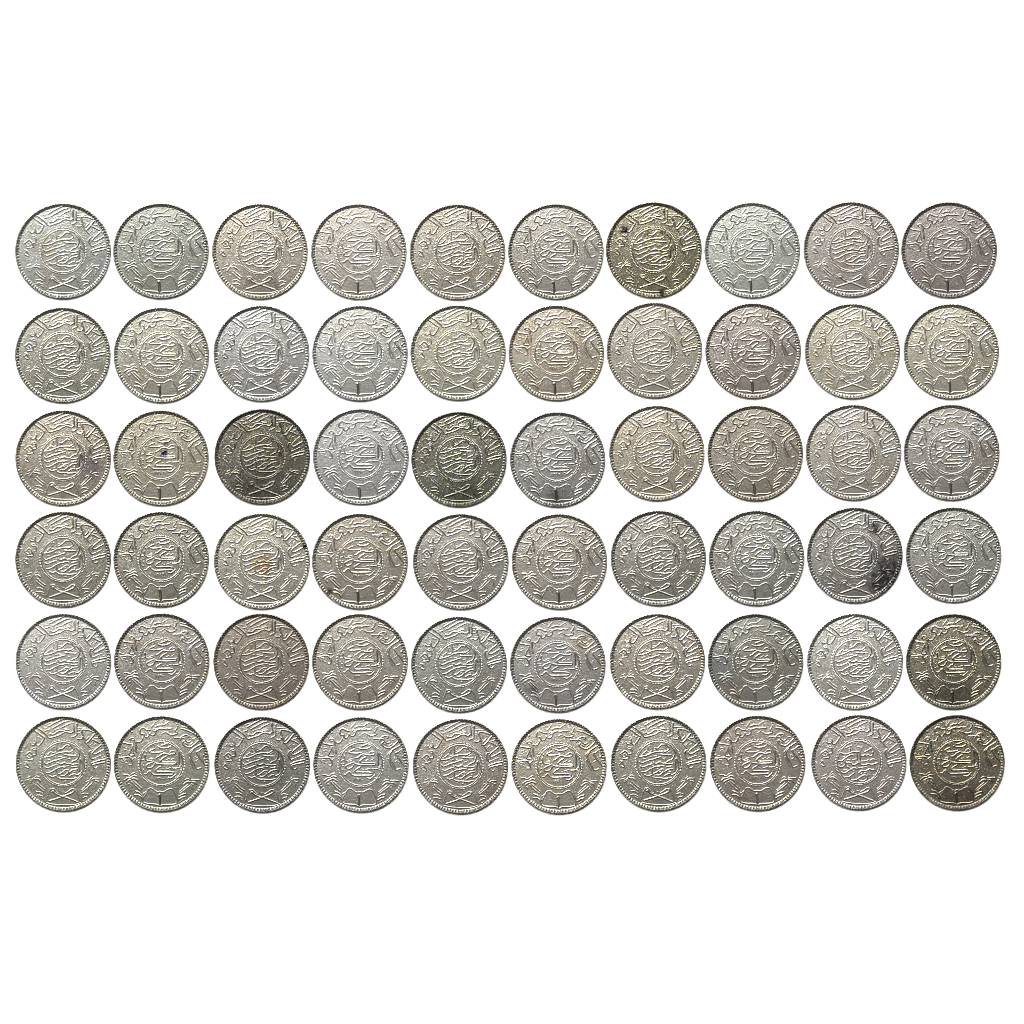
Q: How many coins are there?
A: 60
